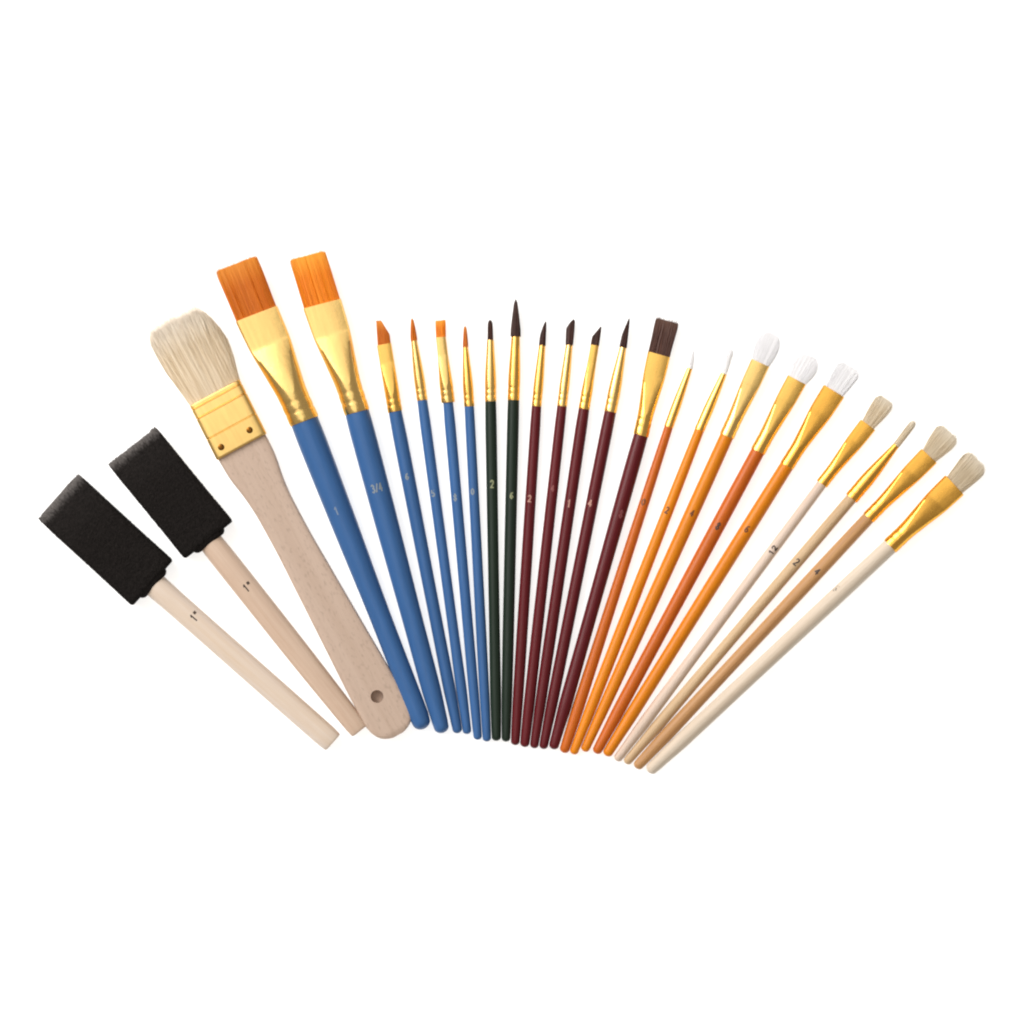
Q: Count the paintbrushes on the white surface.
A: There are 25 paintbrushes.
